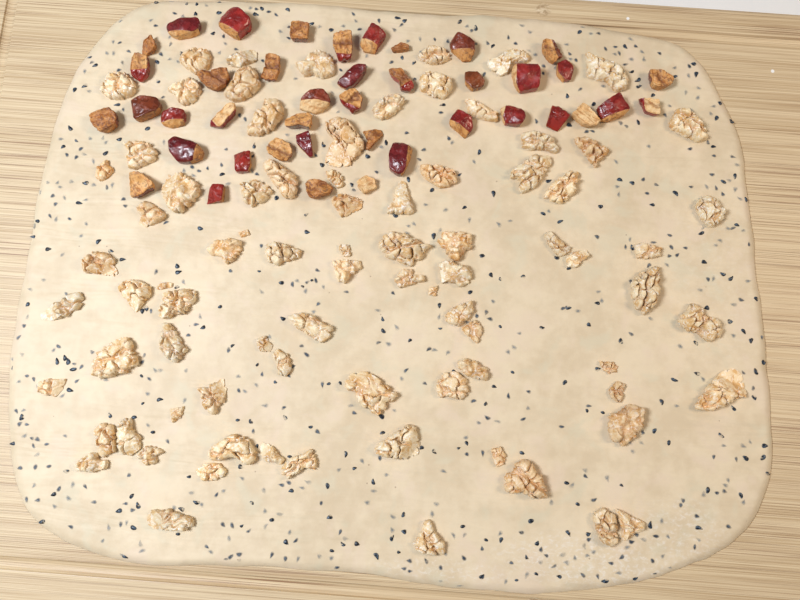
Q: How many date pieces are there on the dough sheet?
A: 41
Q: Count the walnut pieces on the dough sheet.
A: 82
